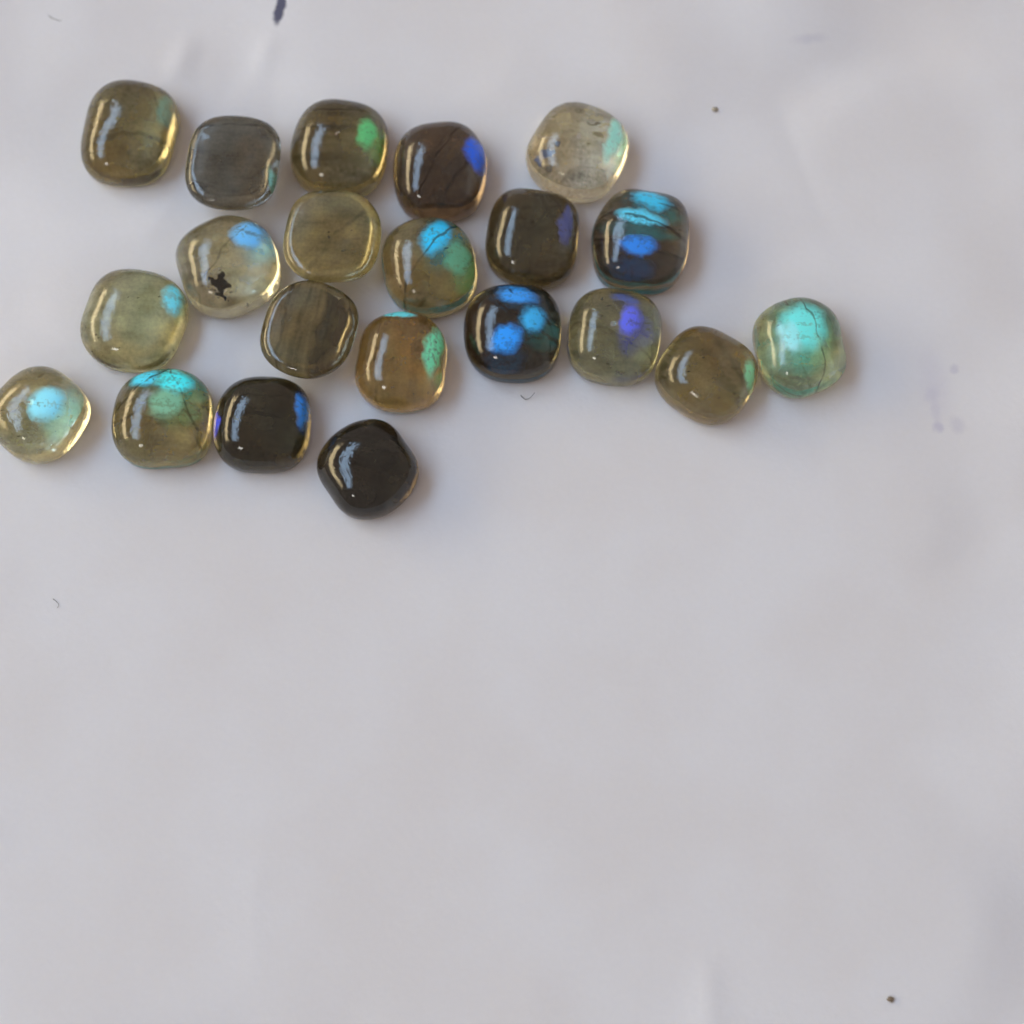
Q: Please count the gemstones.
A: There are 21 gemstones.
